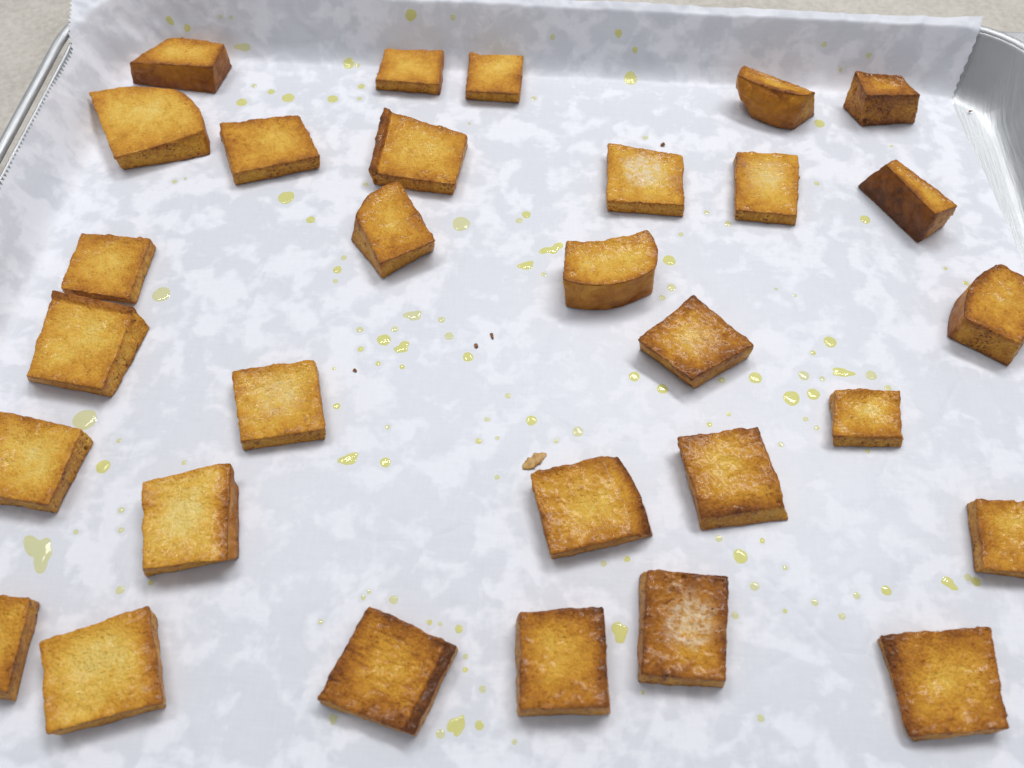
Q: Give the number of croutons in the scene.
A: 30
